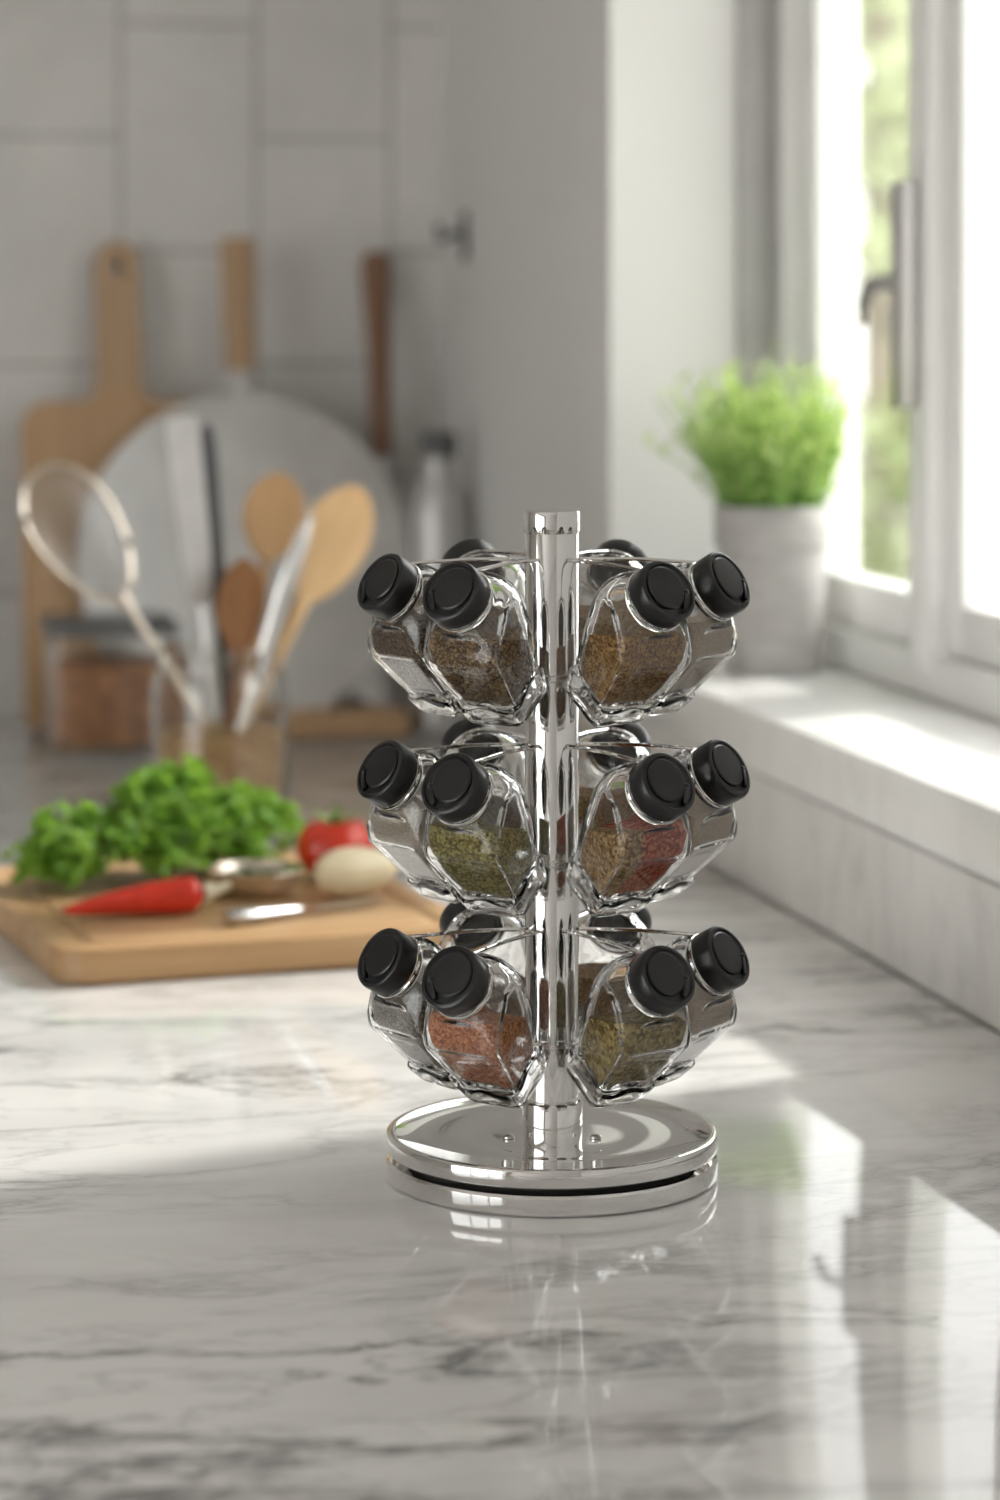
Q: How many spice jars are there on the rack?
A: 18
